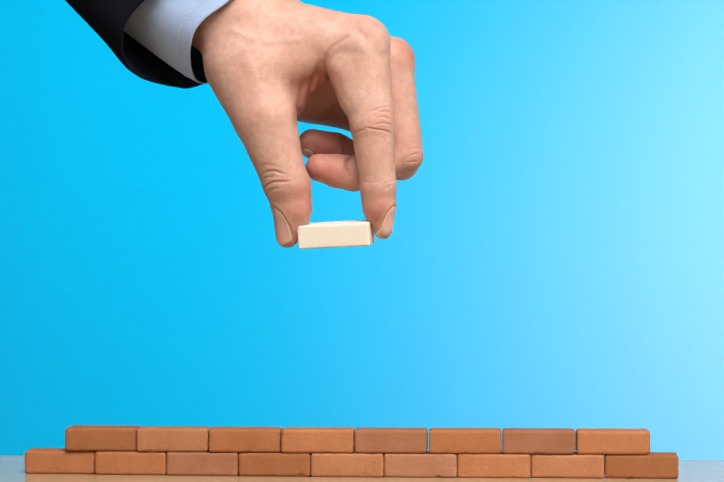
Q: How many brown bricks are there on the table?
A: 17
